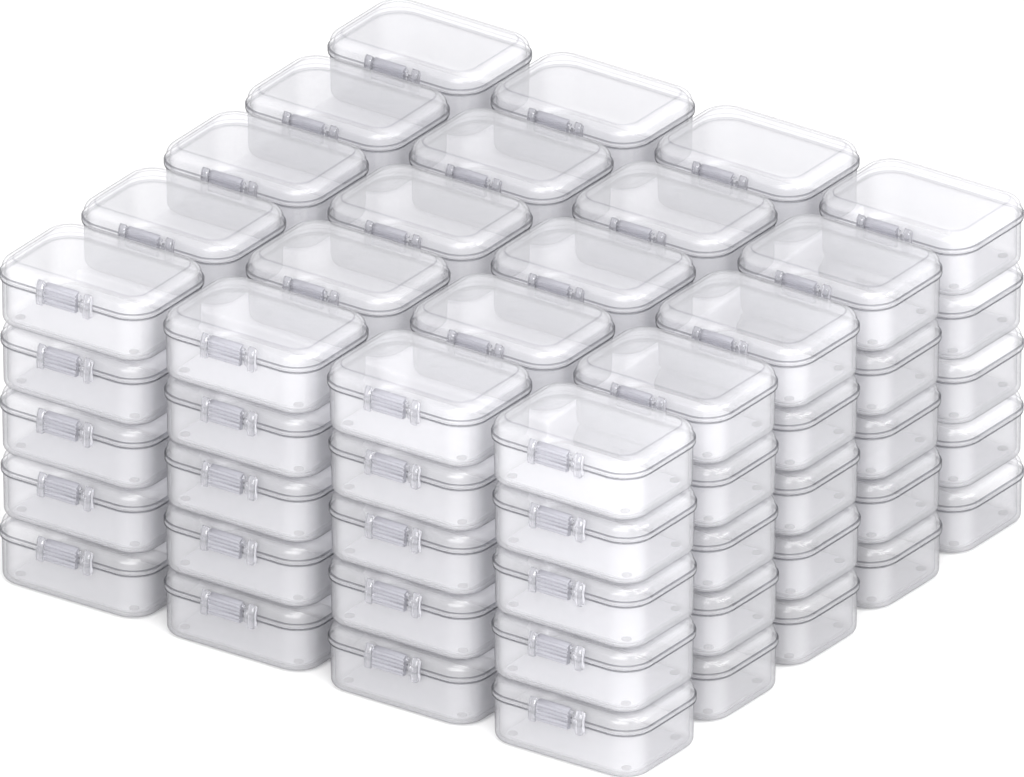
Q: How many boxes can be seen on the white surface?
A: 52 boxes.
